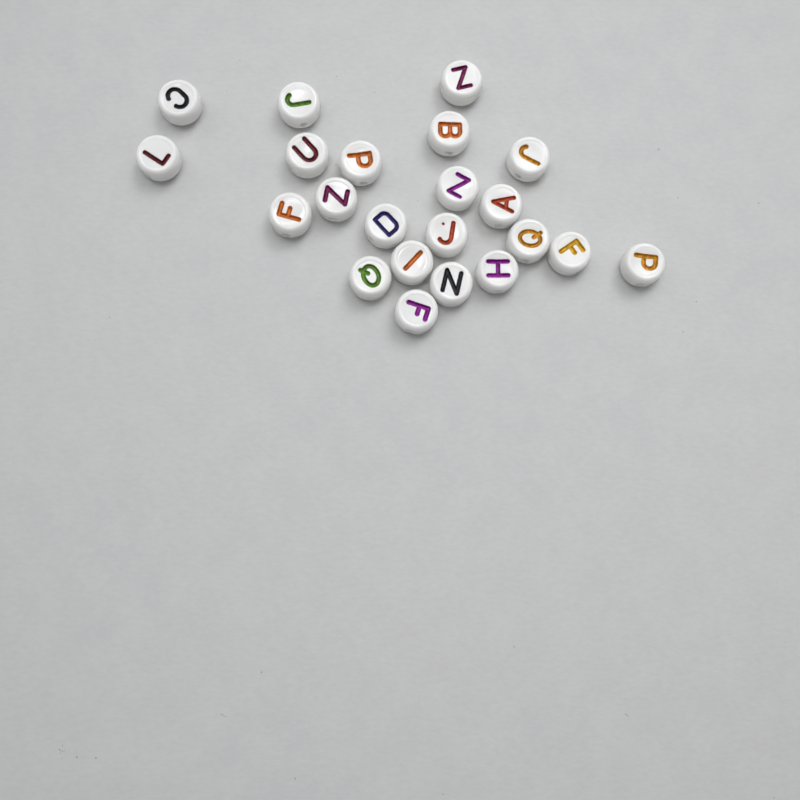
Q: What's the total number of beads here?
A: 22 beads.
